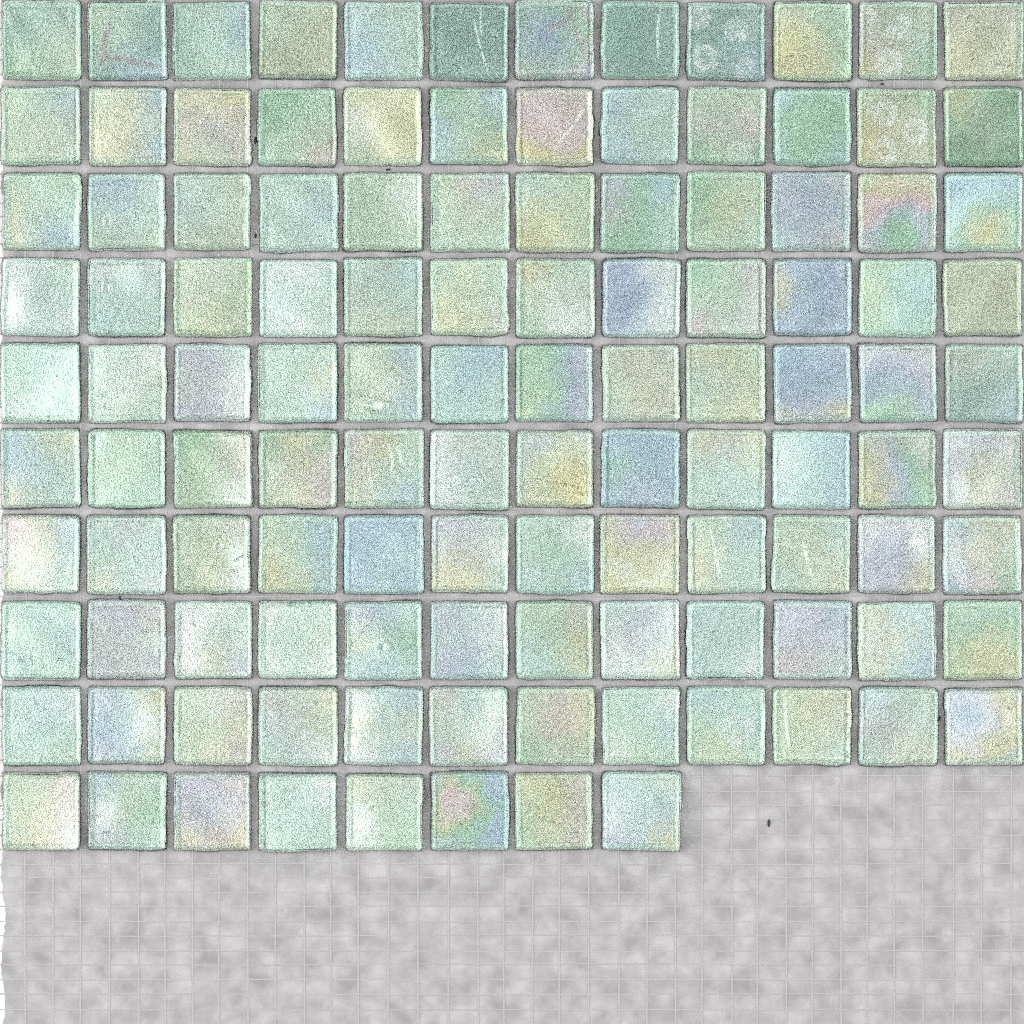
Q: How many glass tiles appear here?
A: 116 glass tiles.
